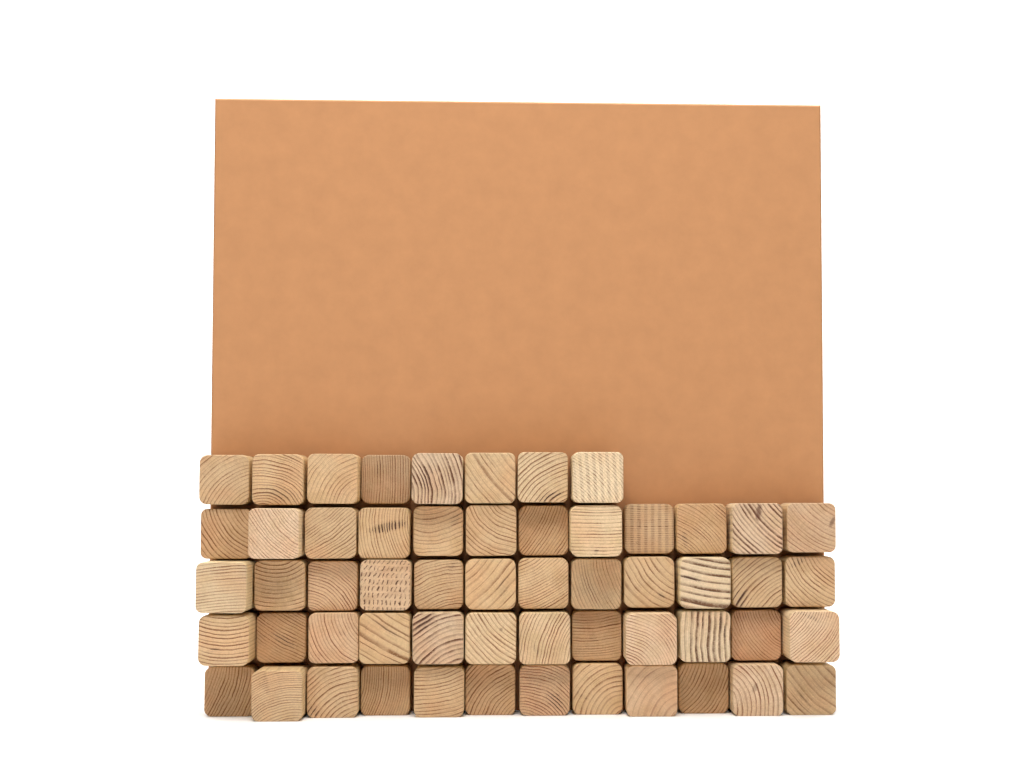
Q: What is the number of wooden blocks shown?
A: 56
